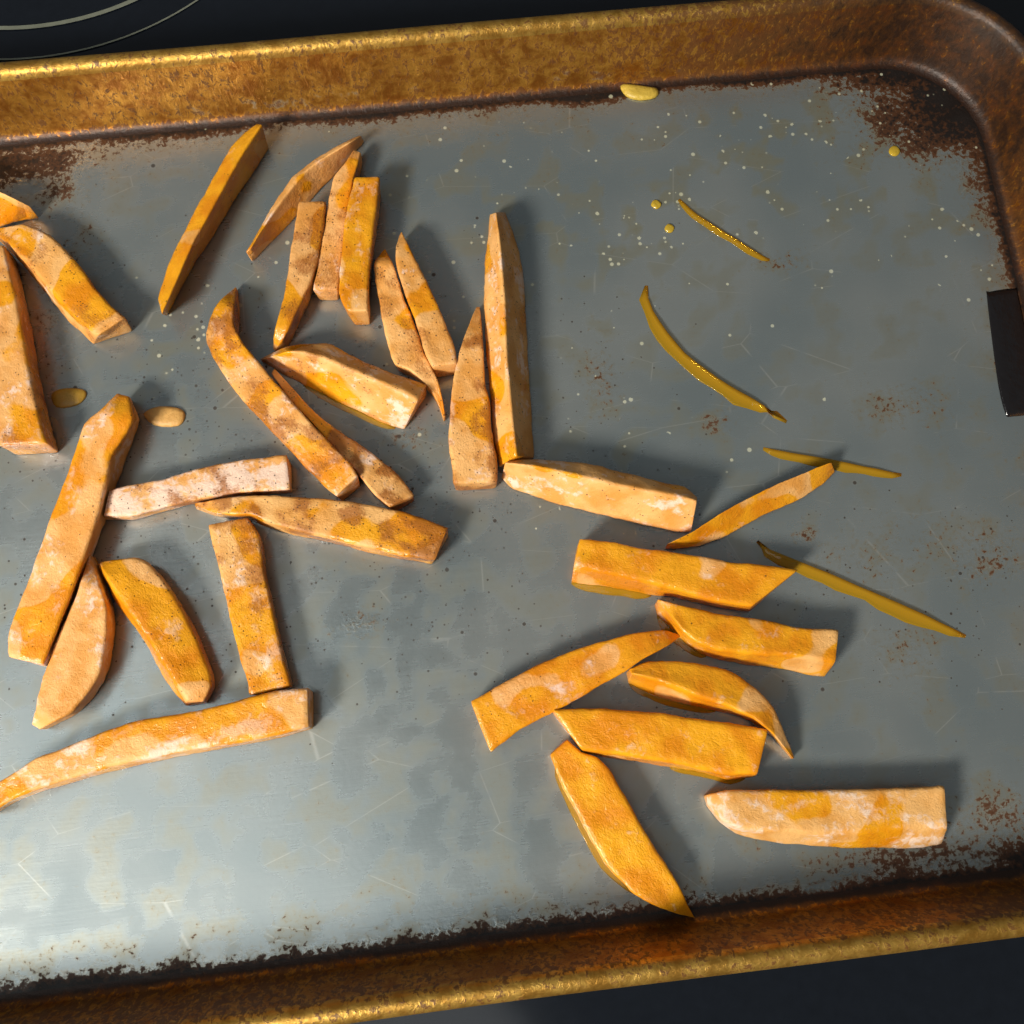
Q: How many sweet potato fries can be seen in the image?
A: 31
